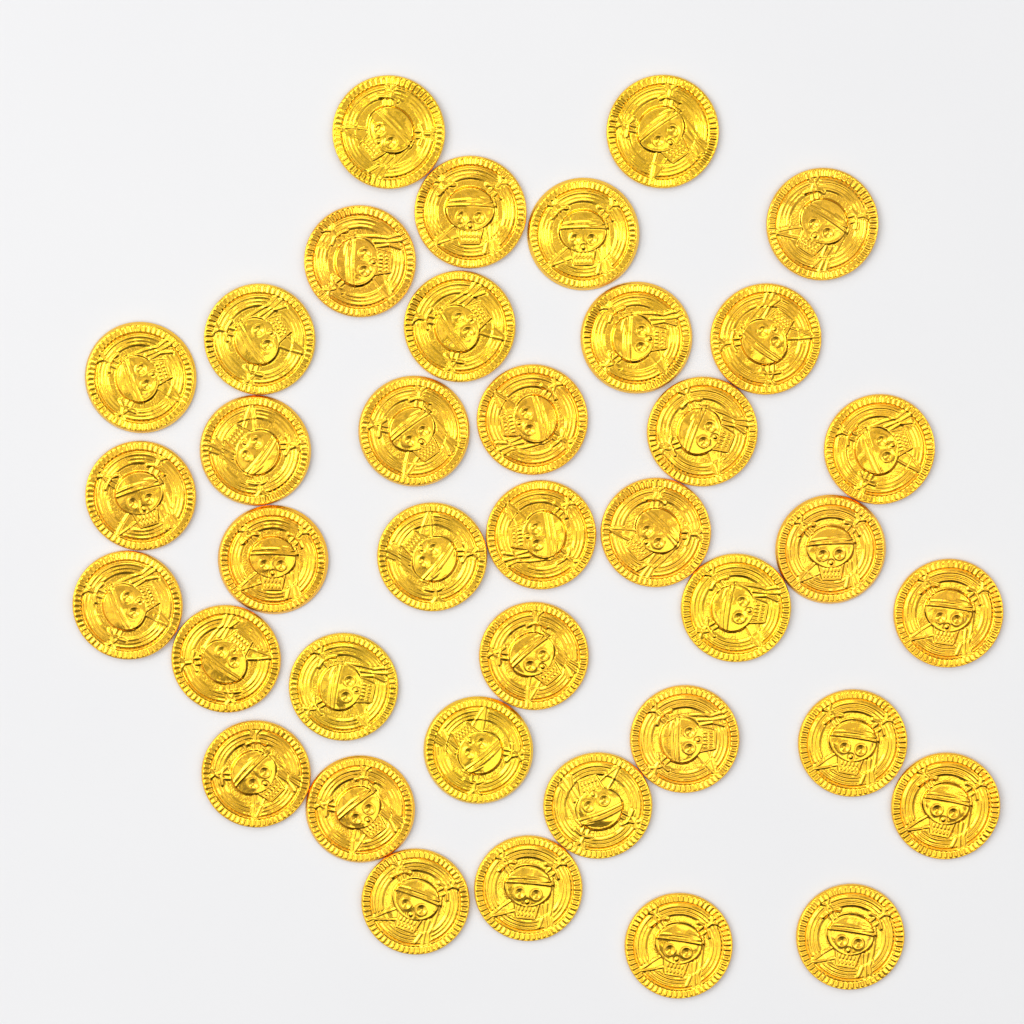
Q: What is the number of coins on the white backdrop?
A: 39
